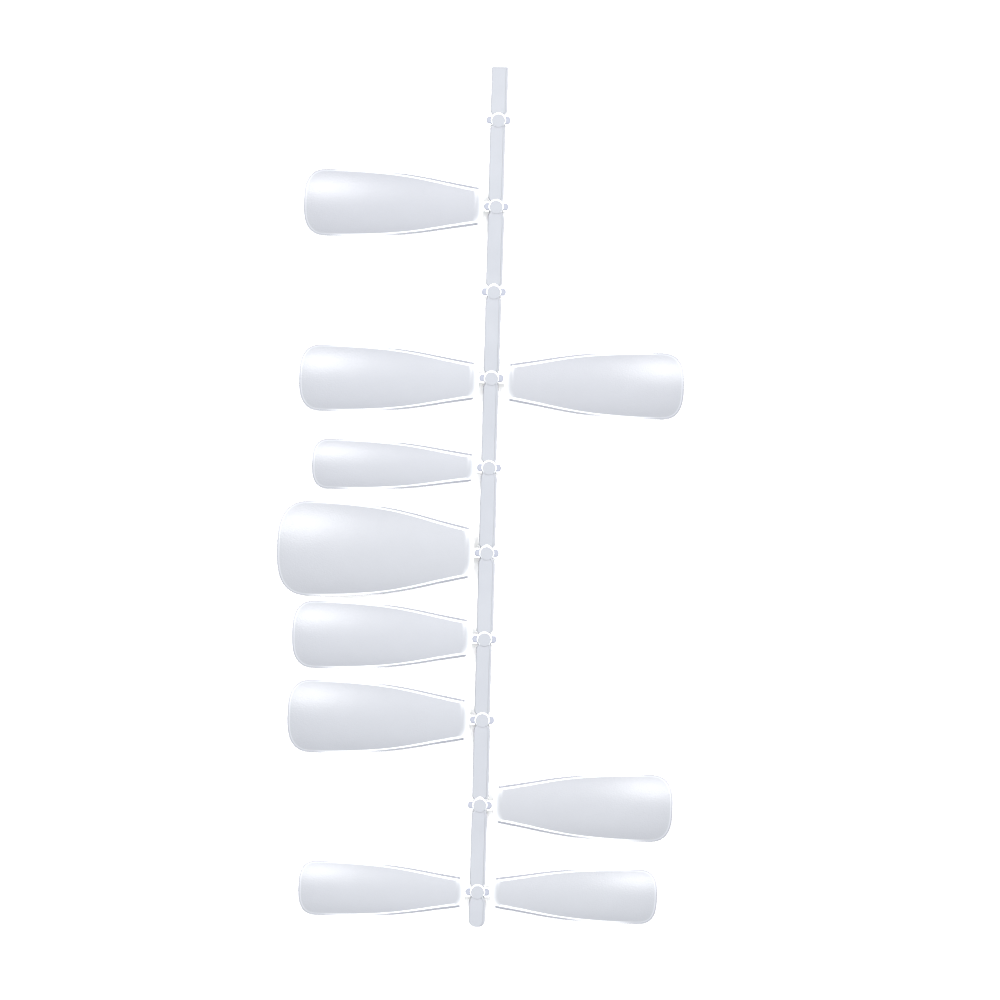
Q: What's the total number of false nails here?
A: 10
